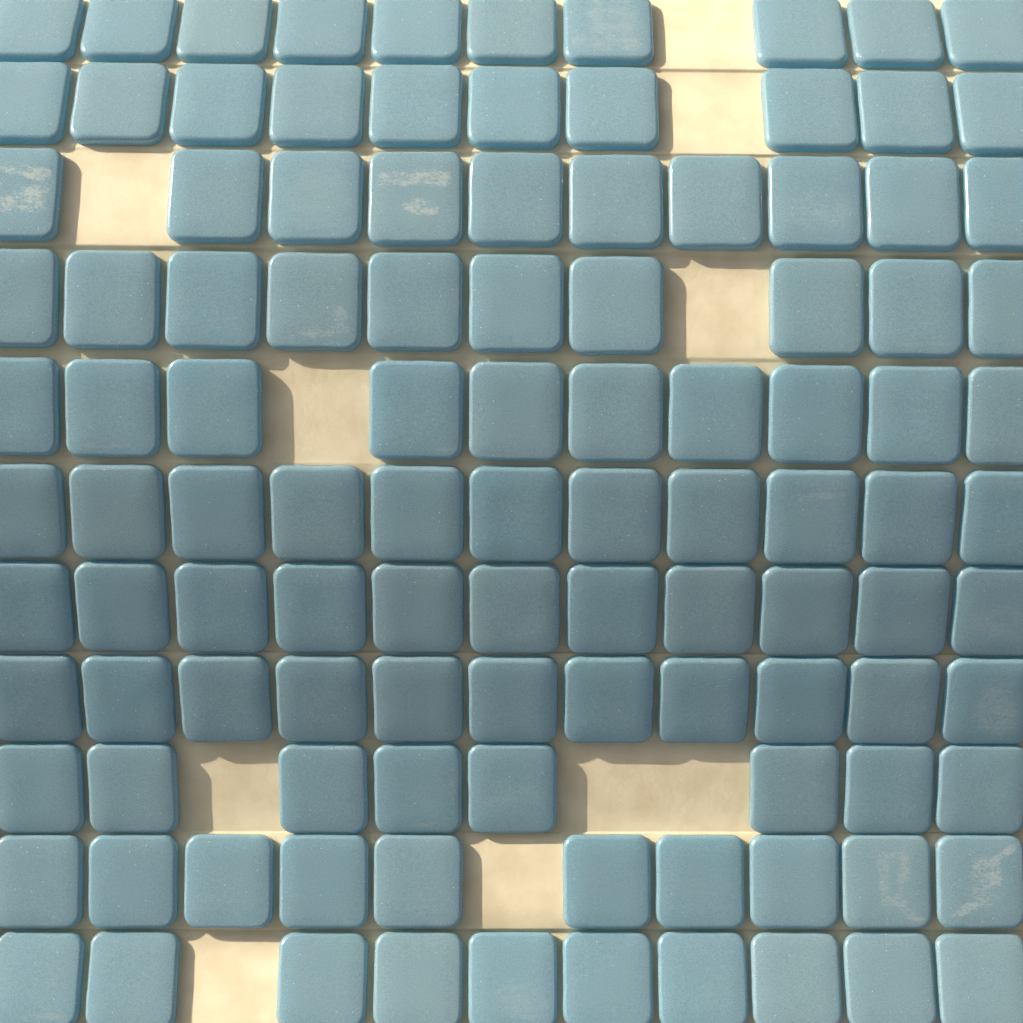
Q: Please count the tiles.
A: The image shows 111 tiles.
